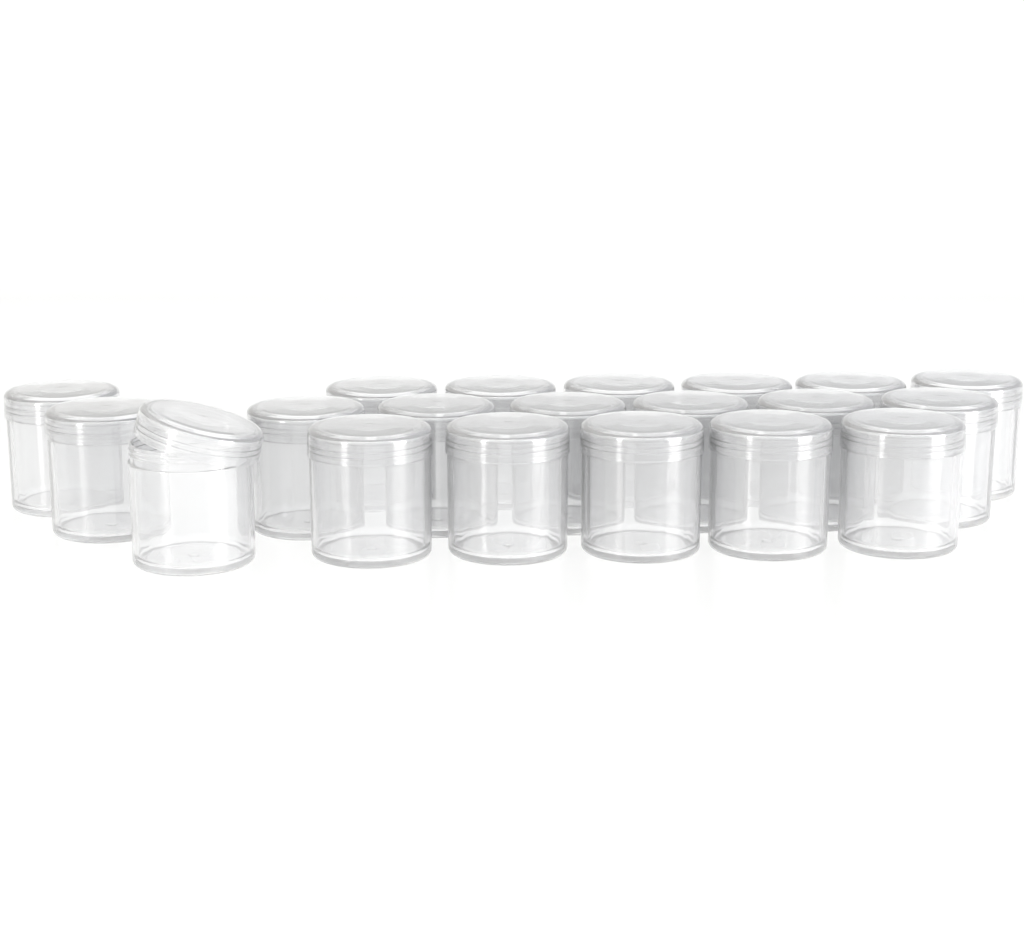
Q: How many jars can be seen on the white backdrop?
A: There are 20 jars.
